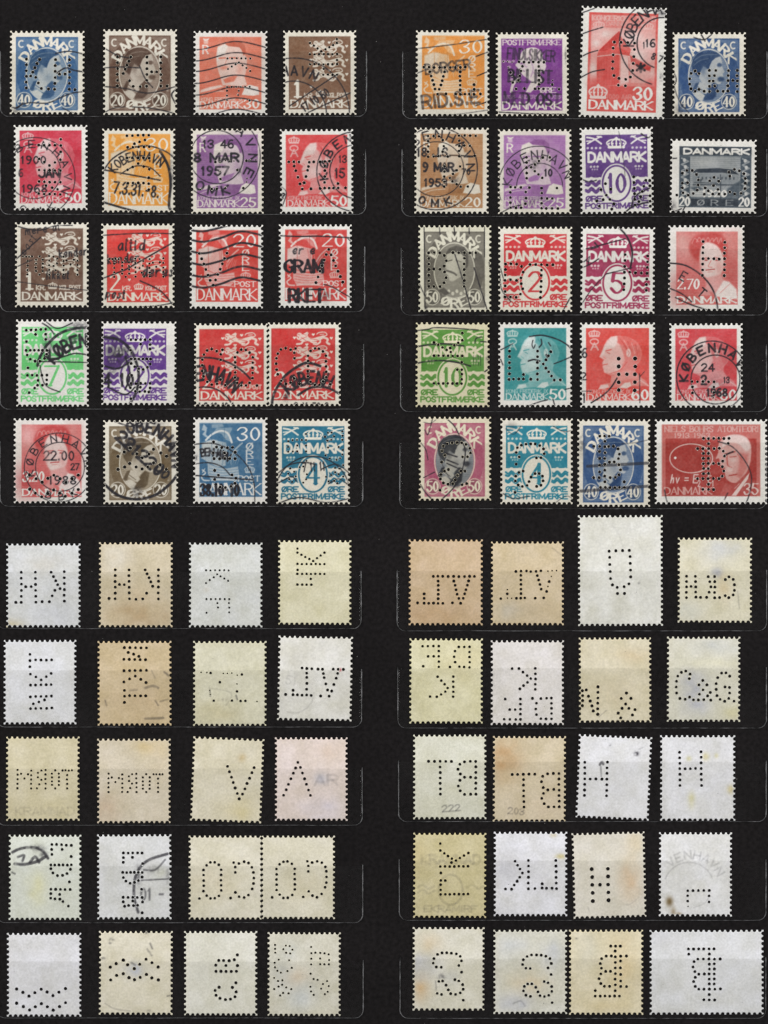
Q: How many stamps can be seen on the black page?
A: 80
